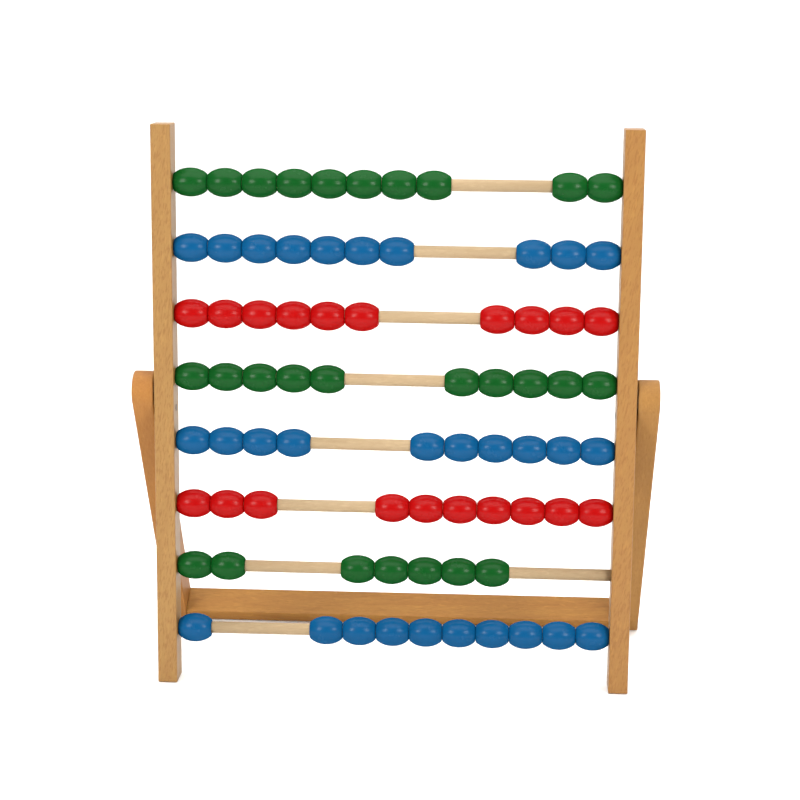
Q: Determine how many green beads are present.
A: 27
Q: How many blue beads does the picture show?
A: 30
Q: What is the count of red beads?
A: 20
